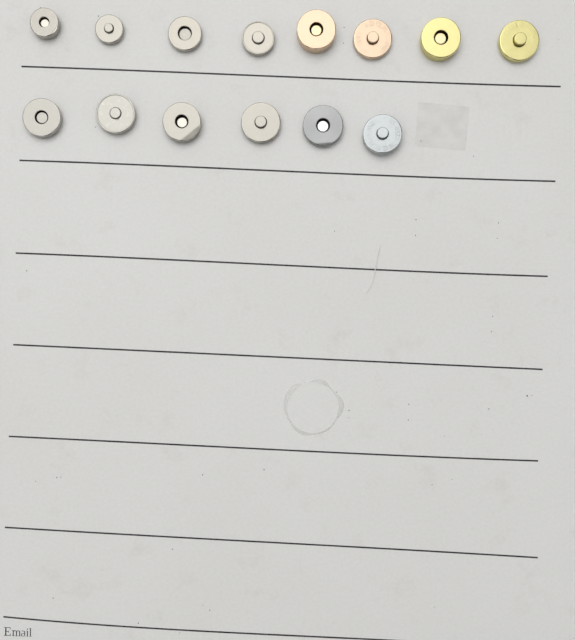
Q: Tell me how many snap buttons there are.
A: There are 14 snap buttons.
